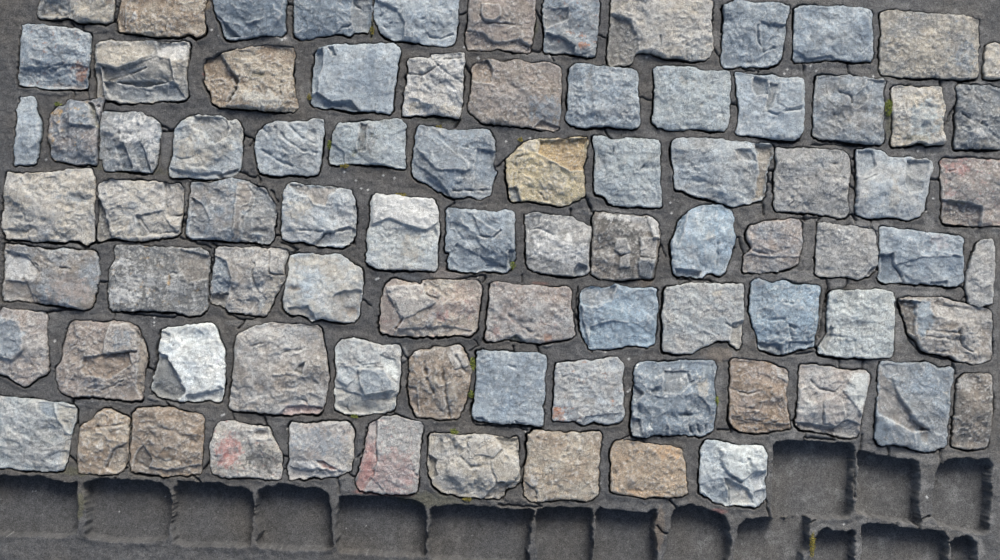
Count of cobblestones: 84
